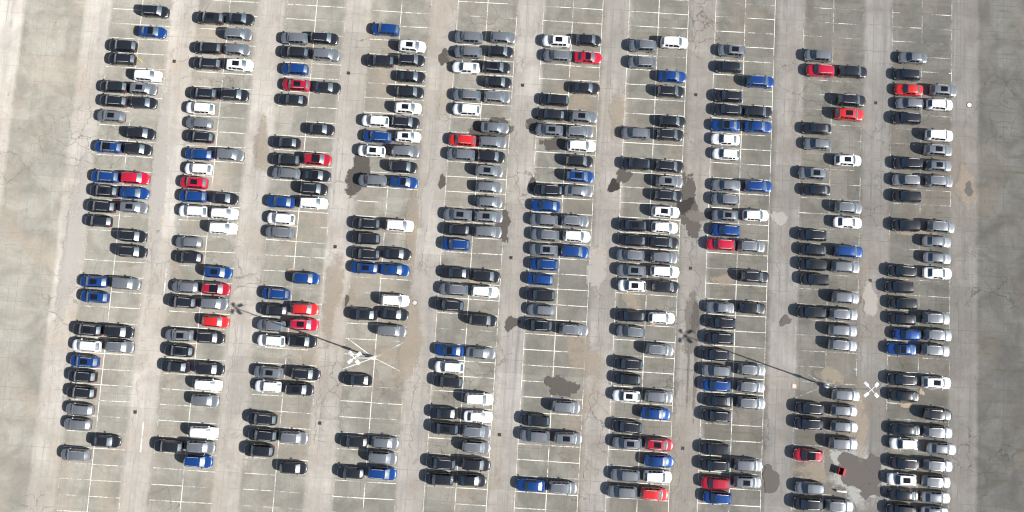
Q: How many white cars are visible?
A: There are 49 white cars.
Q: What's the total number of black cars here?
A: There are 145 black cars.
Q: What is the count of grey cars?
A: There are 122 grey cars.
